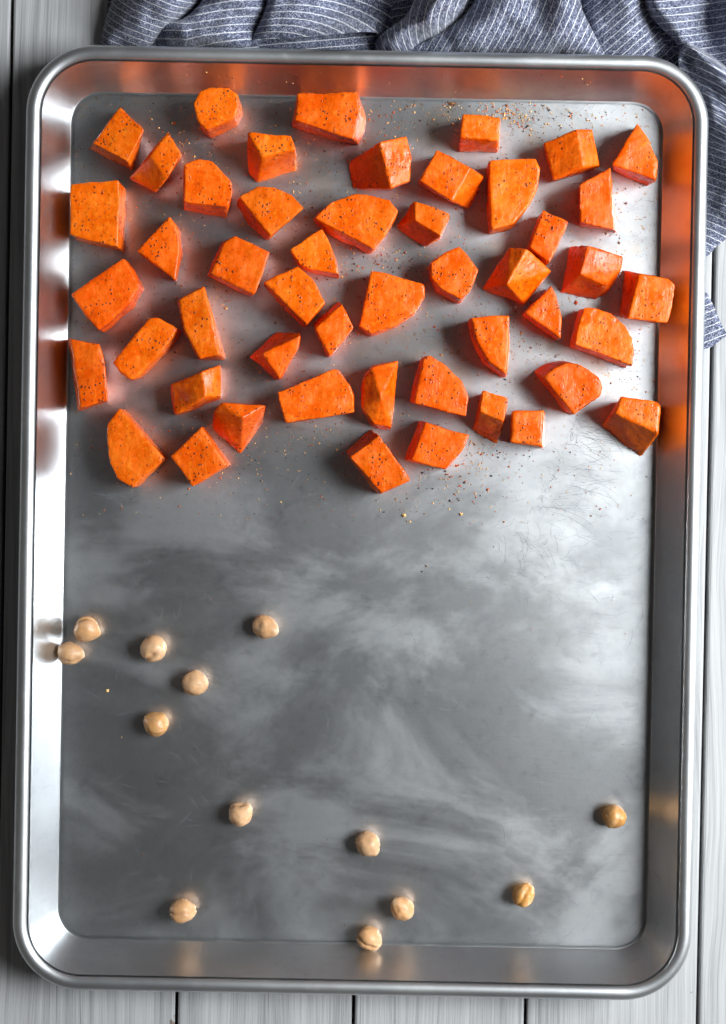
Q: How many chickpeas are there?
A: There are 13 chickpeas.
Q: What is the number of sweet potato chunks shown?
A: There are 49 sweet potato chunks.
